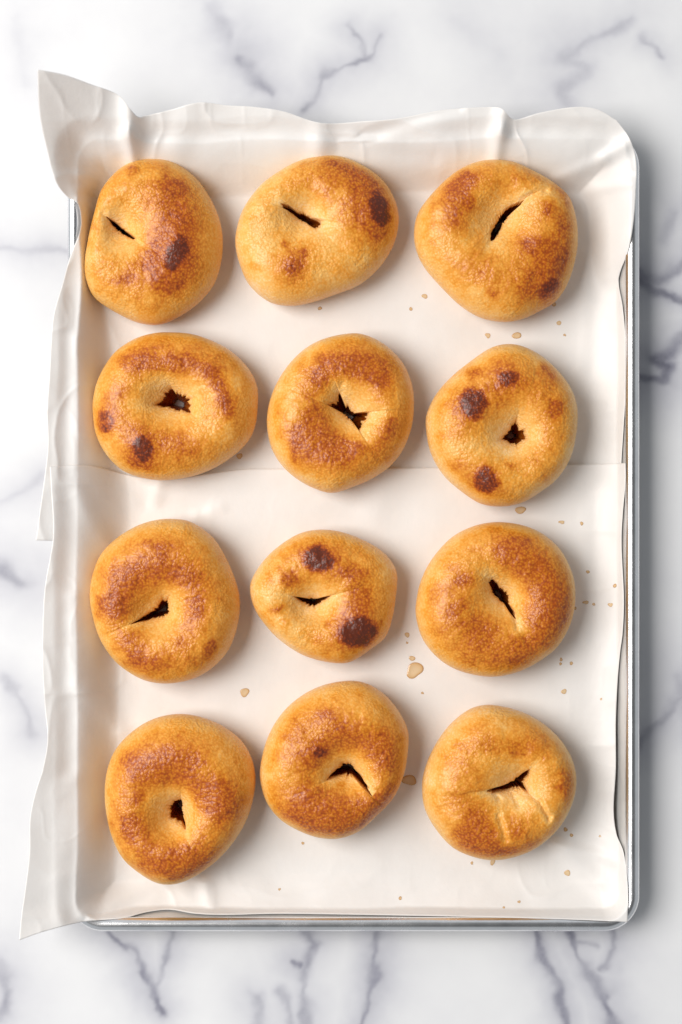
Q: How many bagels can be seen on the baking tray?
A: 12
